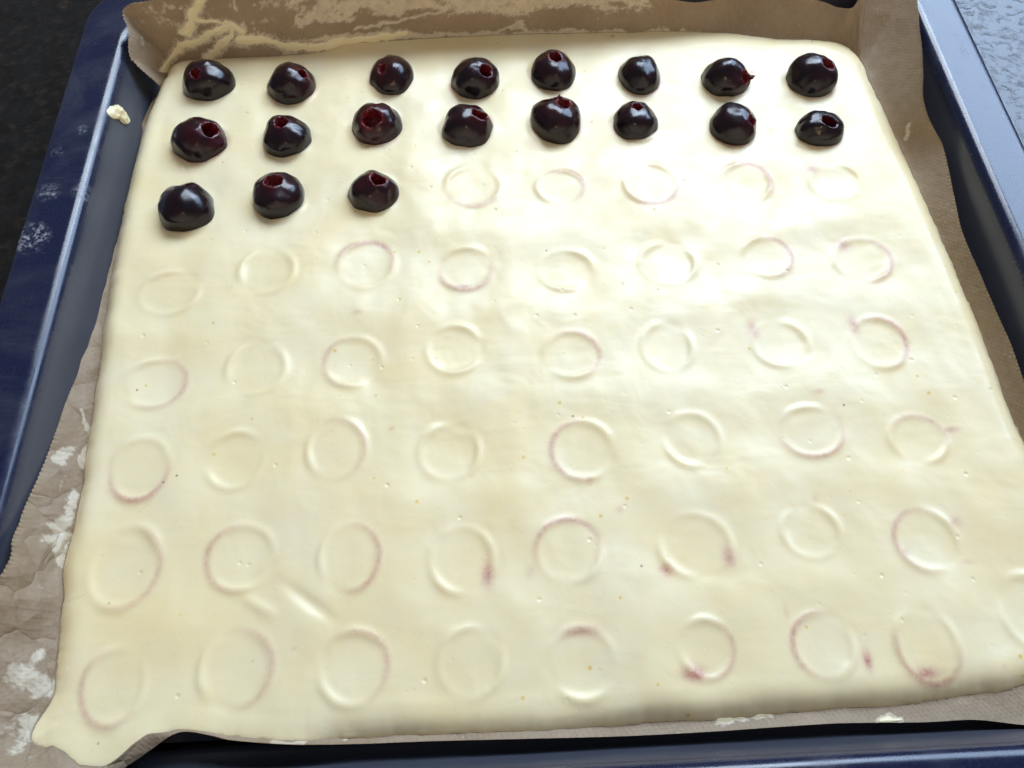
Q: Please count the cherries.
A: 19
